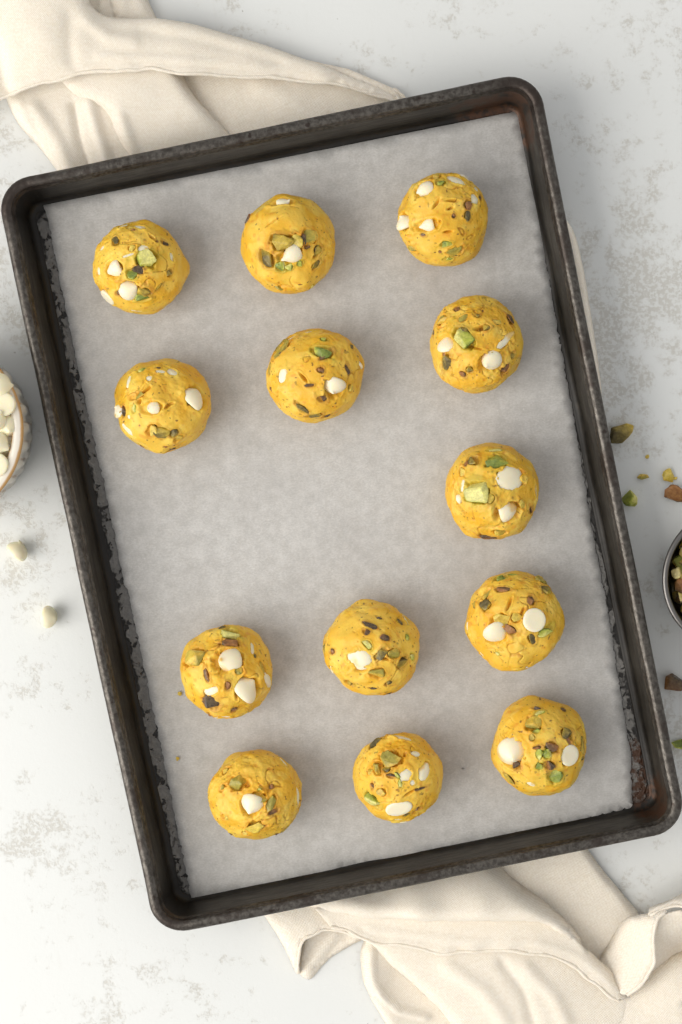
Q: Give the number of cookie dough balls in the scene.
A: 13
